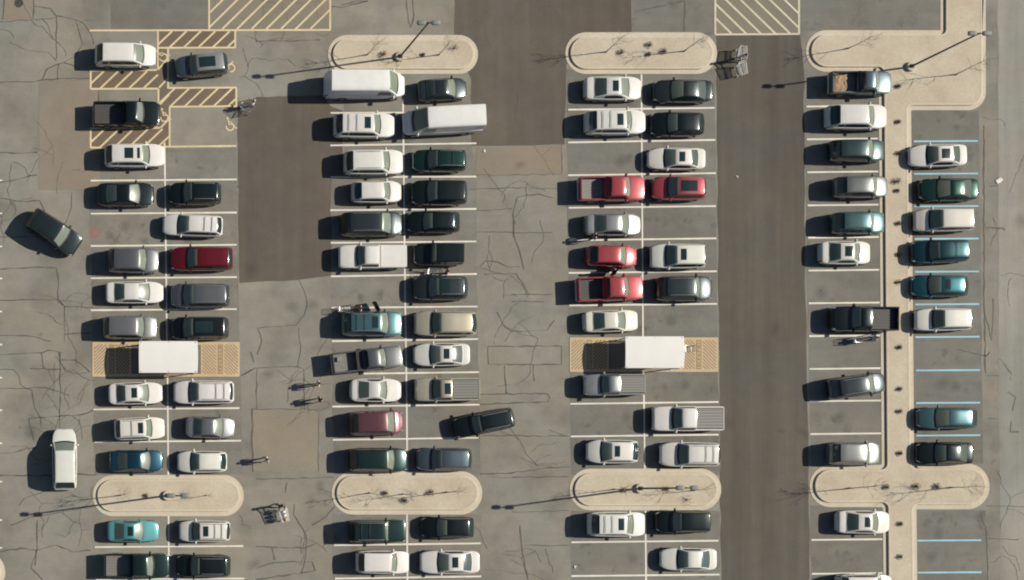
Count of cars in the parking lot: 78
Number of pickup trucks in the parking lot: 11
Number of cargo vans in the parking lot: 2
